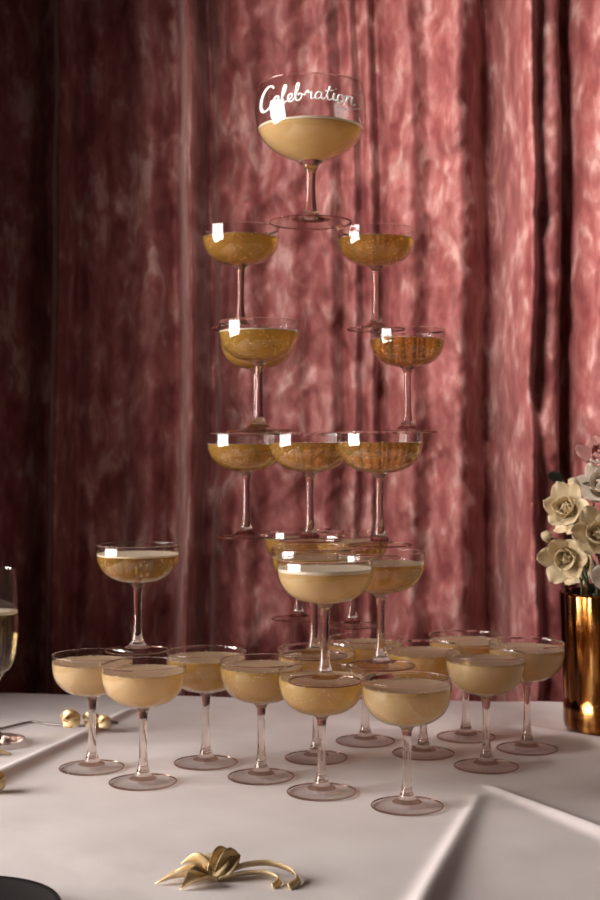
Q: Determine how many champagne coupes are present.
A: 27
